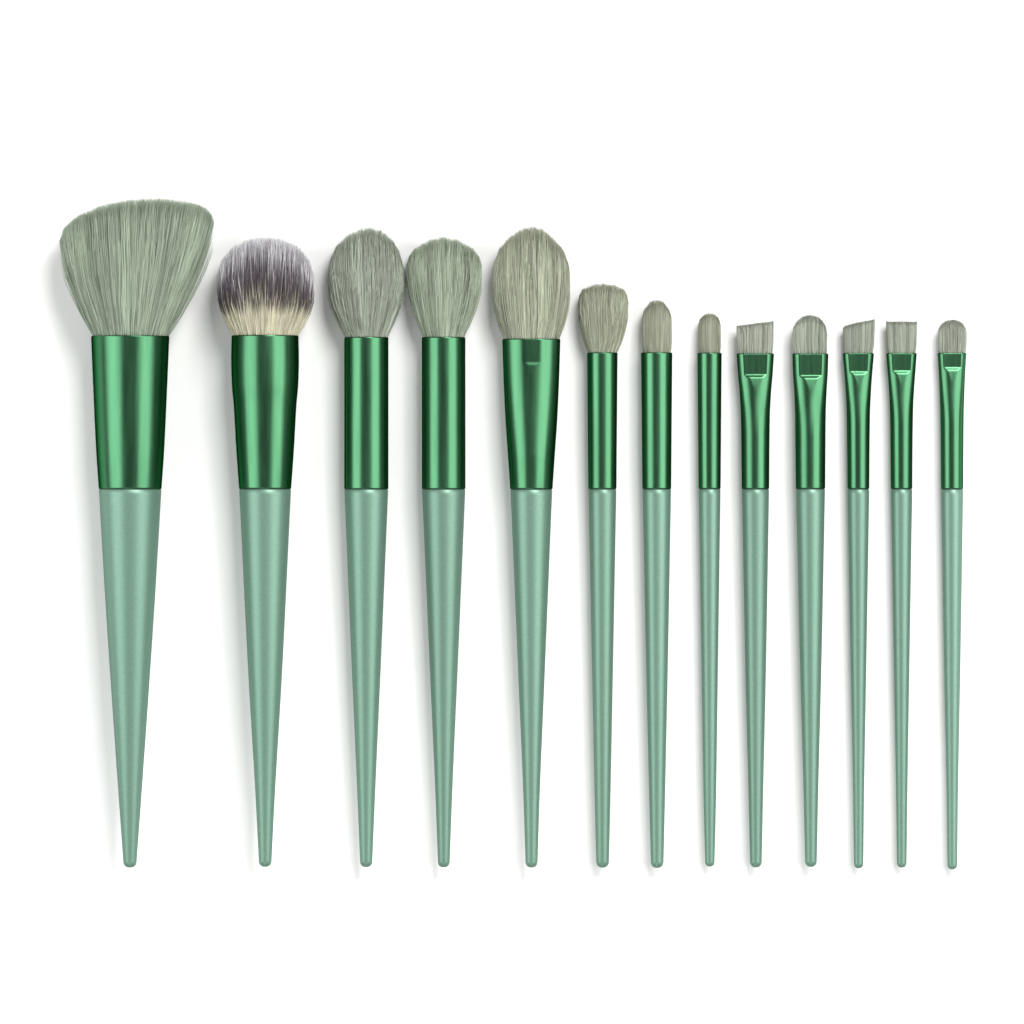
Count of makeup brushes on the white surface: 13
